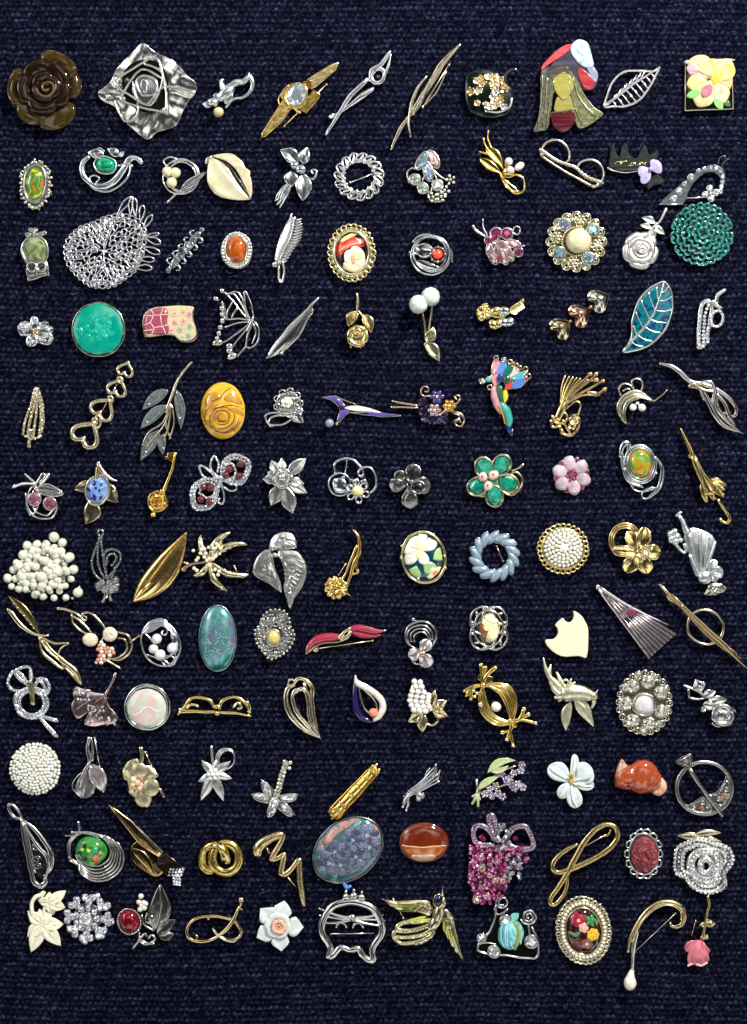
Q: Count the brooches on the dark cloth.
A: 131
